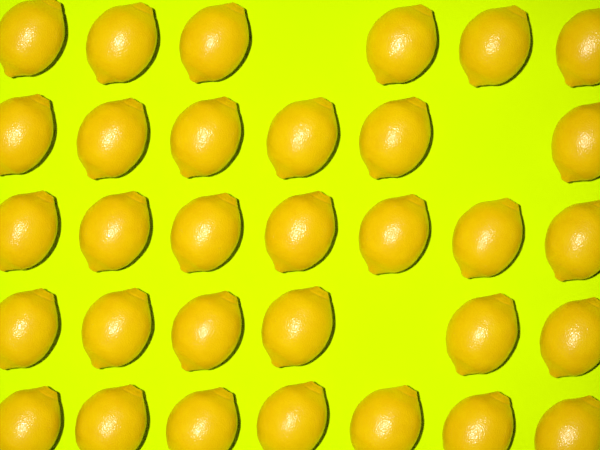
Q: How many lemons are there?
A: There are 32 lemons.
